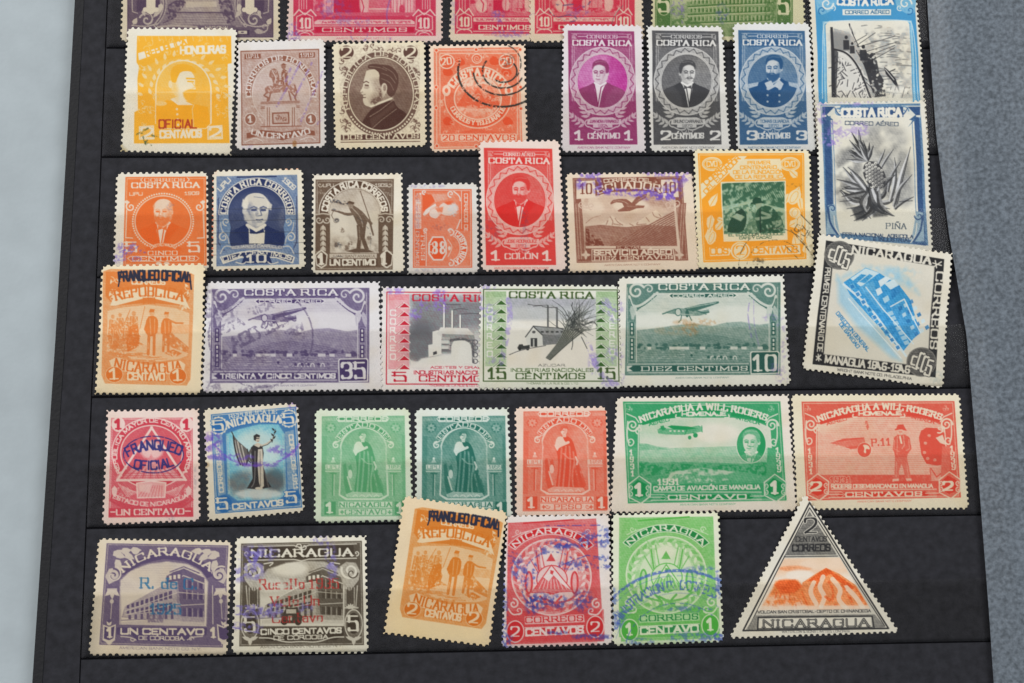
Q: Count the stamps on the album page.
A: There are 40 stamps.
